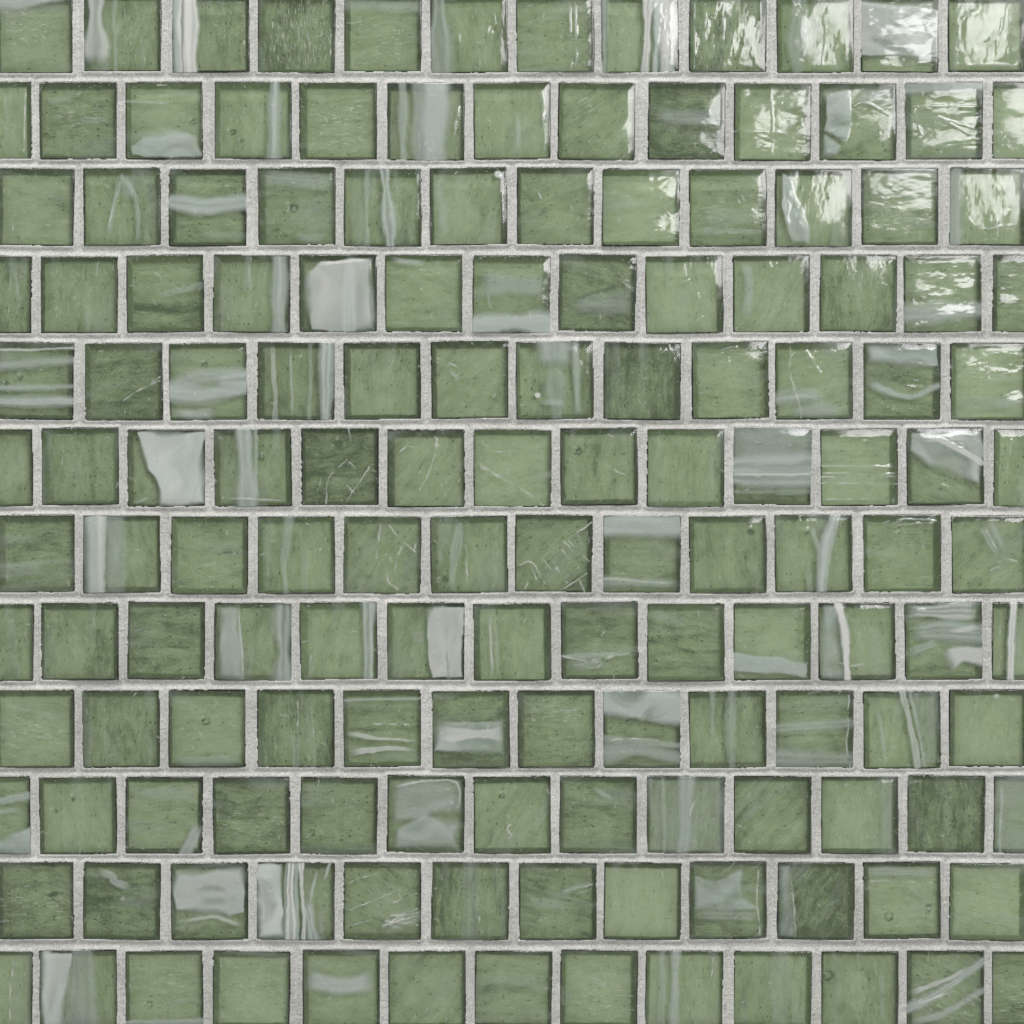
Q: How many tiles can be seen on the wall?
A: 150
